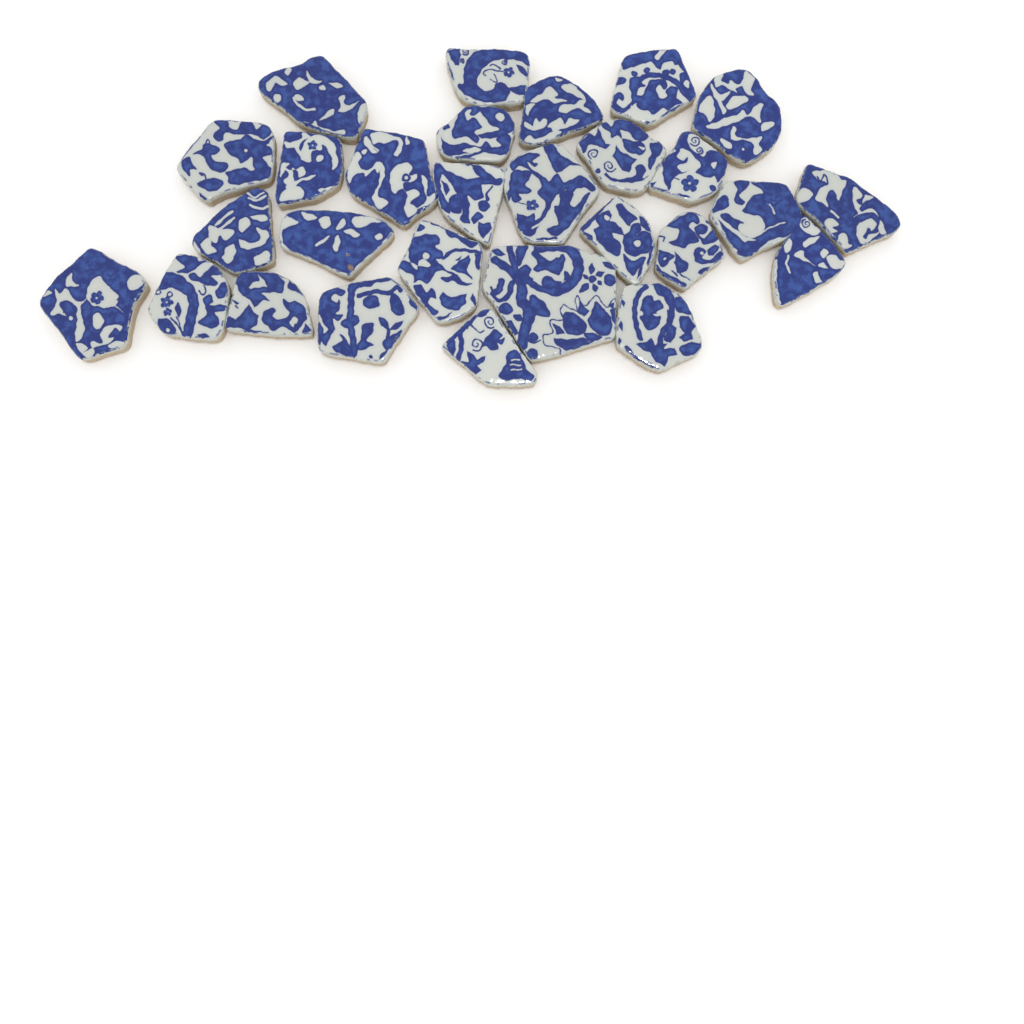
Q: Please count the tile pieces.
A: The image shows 28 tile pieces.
